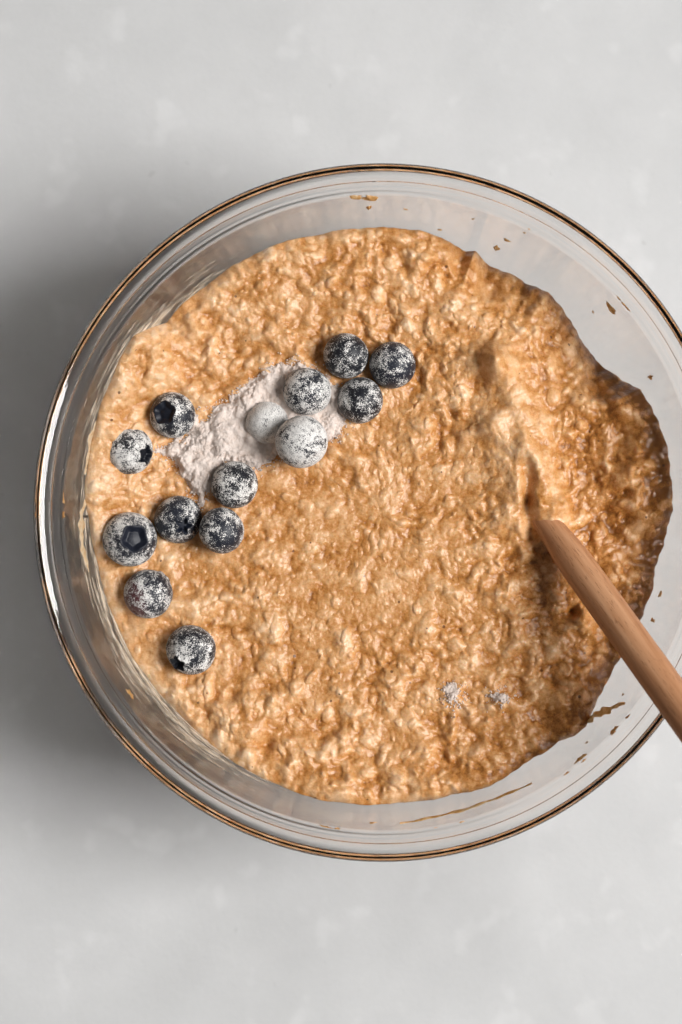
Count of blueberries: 14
